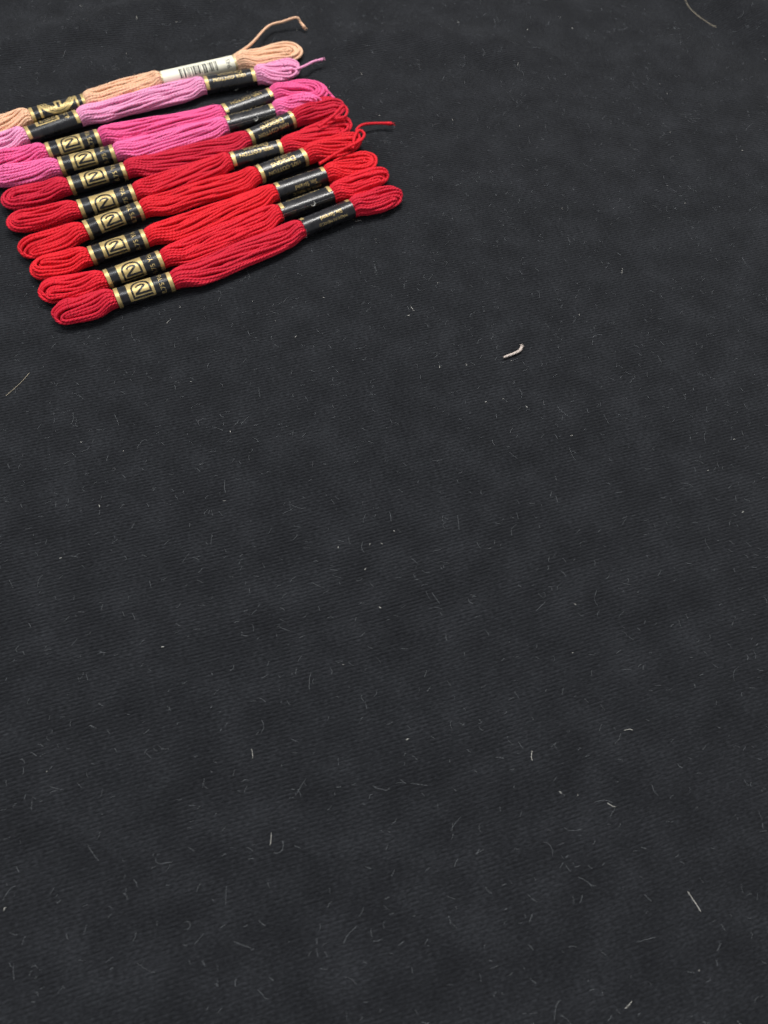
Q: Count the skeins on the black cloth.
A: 10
